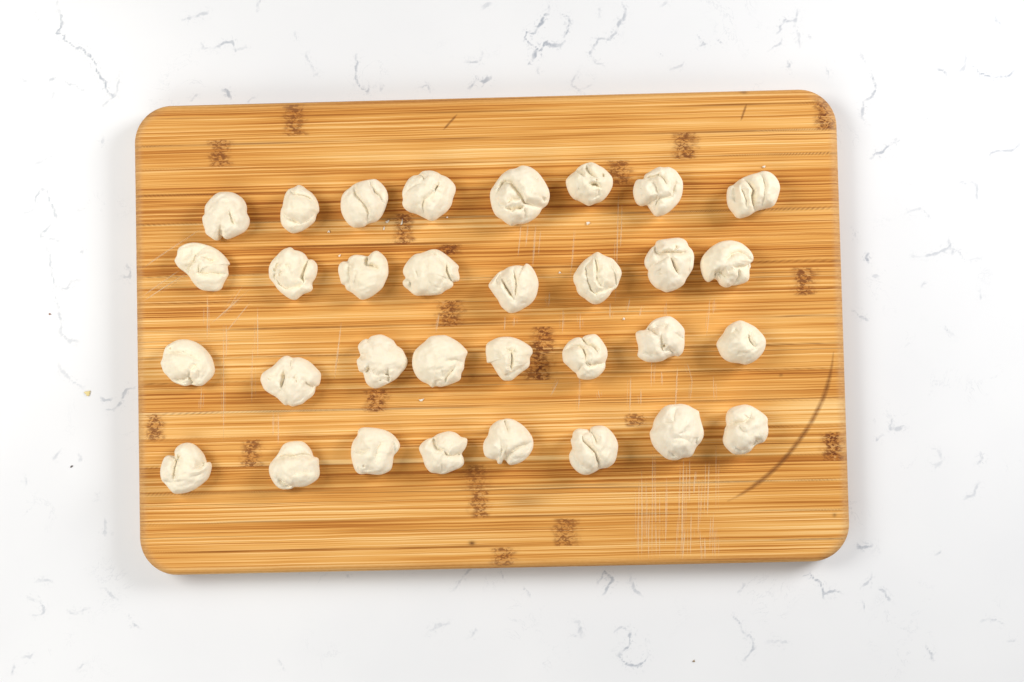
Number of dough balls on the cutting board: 32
